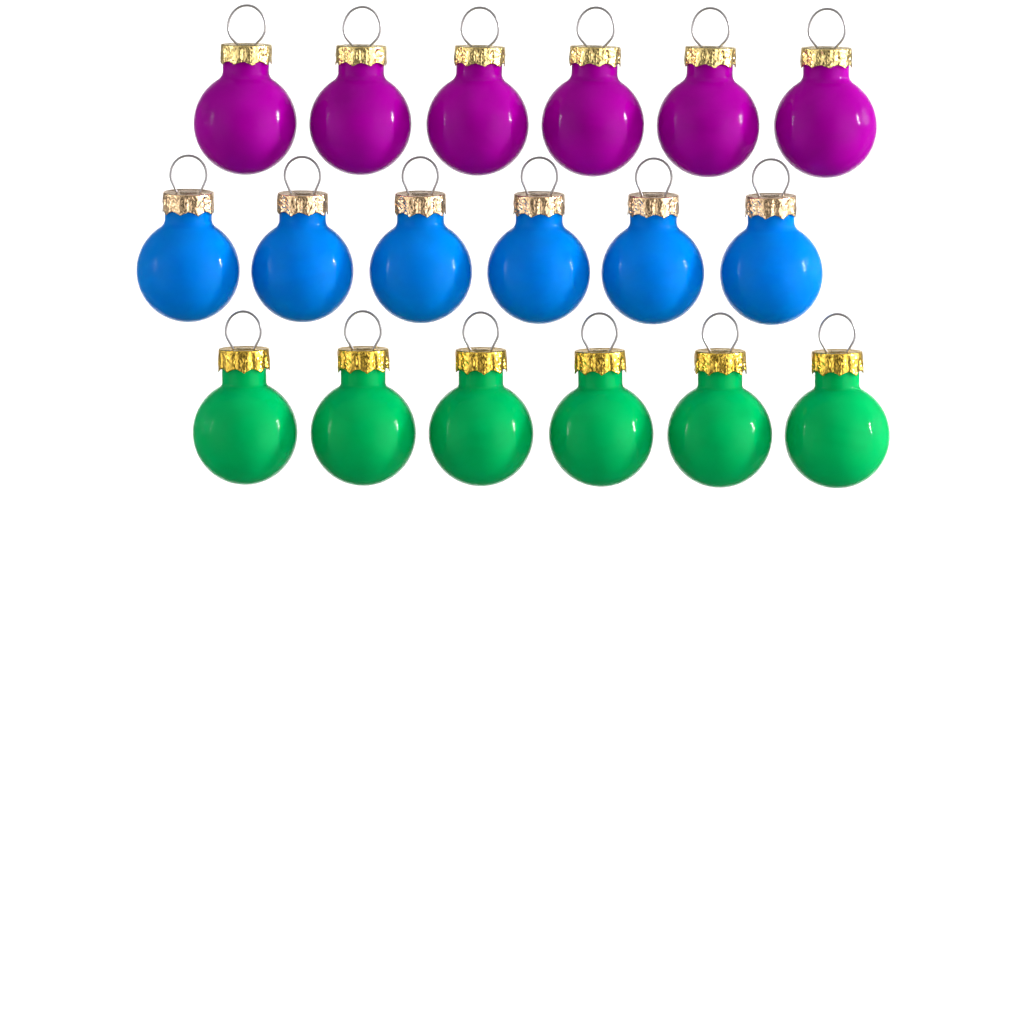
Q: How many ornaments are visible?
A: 18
